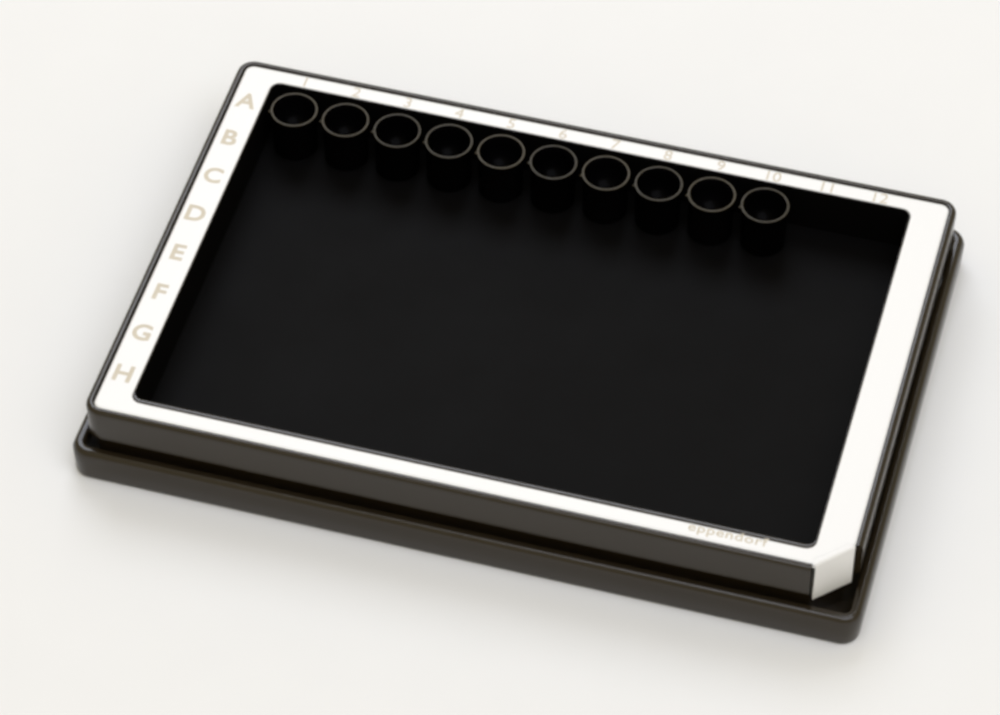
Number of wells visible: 10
